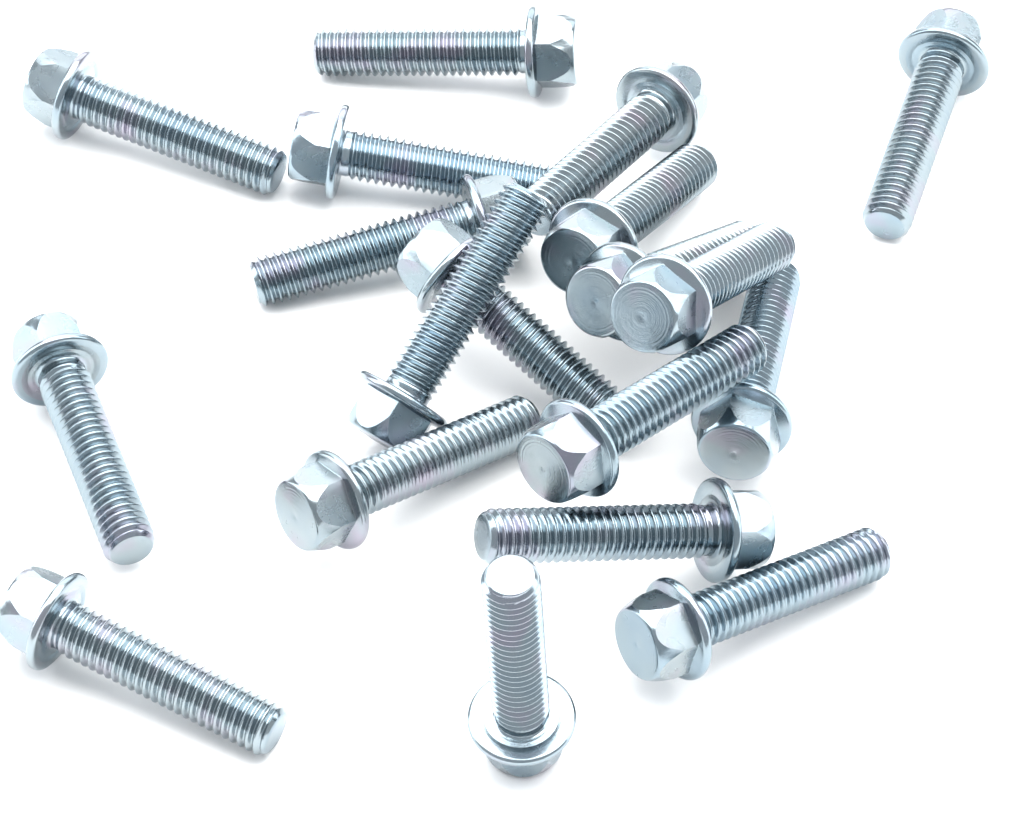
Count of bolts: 19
